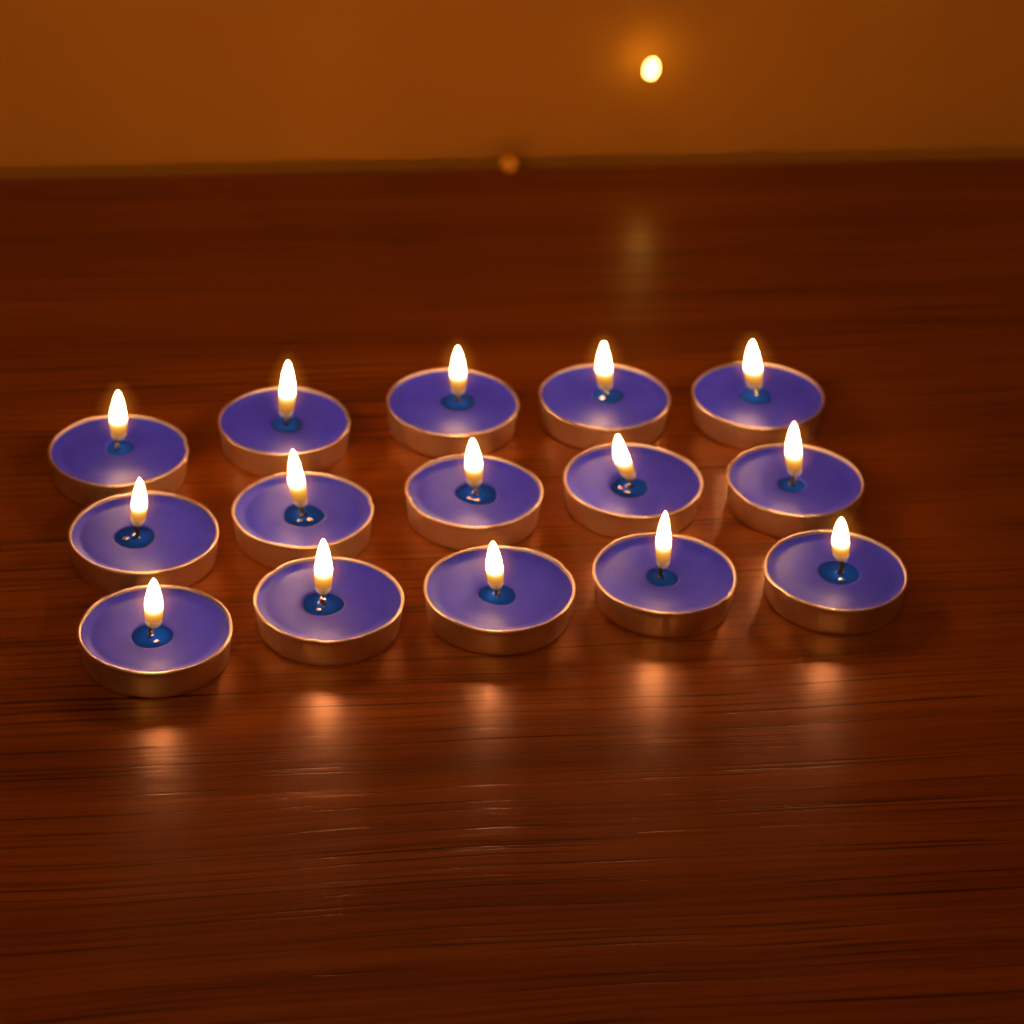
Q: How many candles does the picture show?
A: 15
